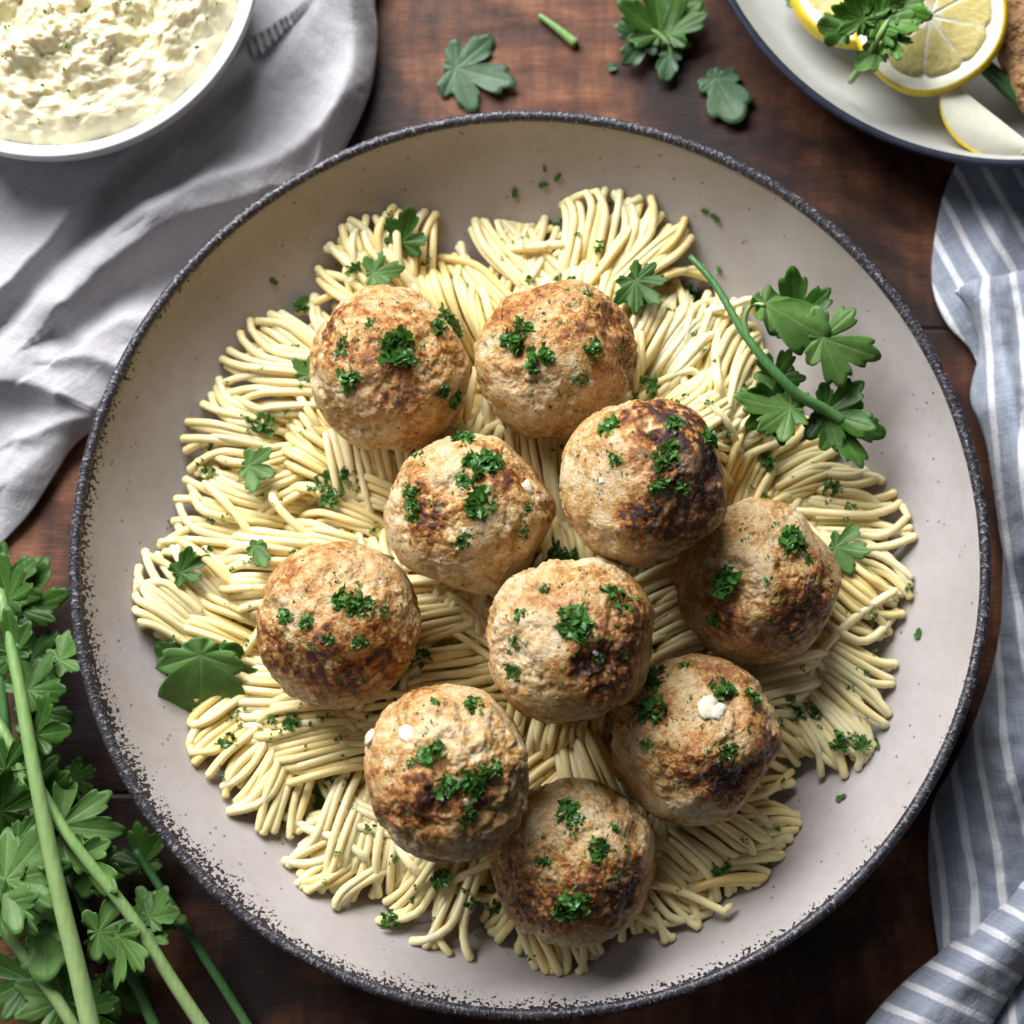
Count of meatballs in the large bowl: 10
